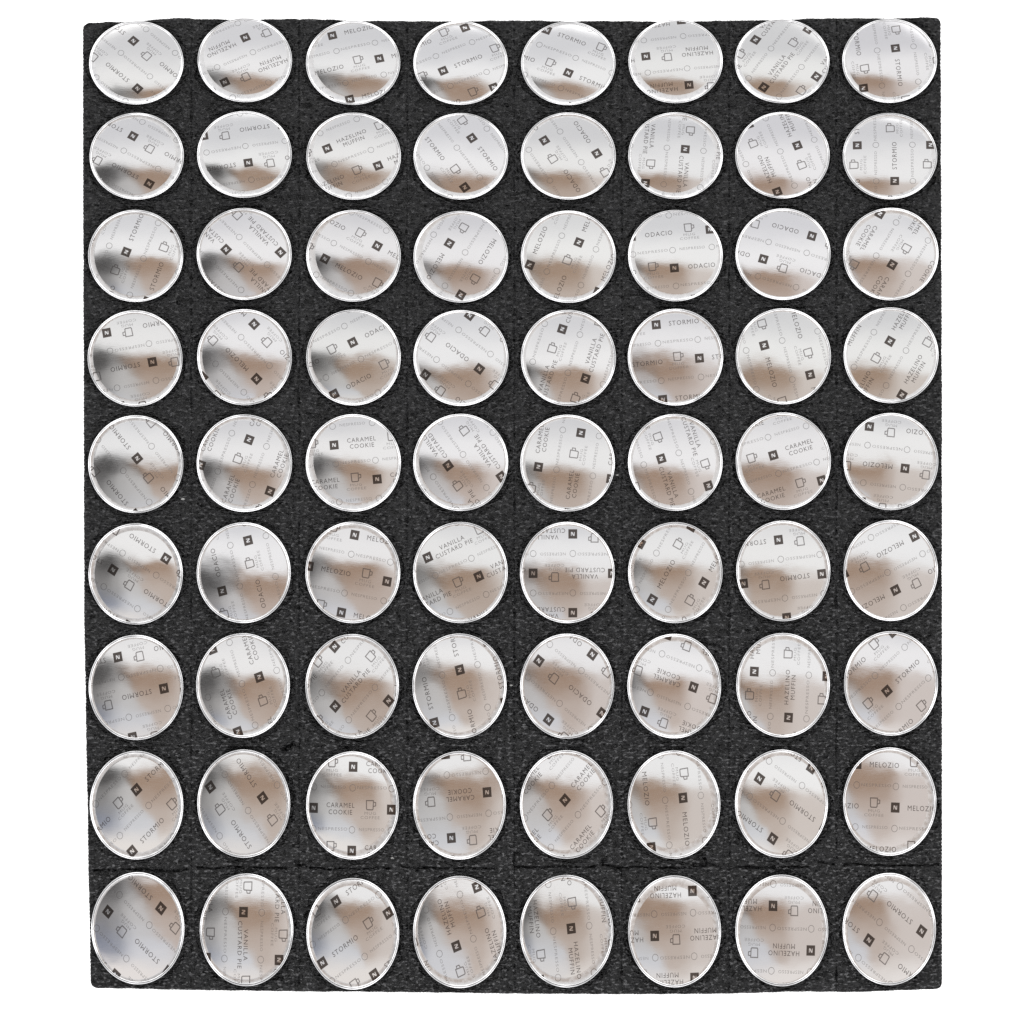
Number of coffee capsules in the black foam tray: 72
